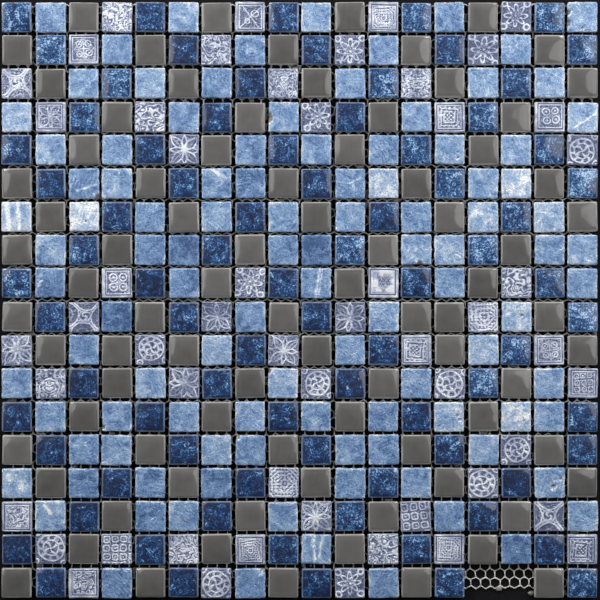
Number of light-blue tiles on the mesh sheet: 105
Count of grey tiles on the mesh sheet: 84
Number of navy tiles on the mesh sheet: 80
